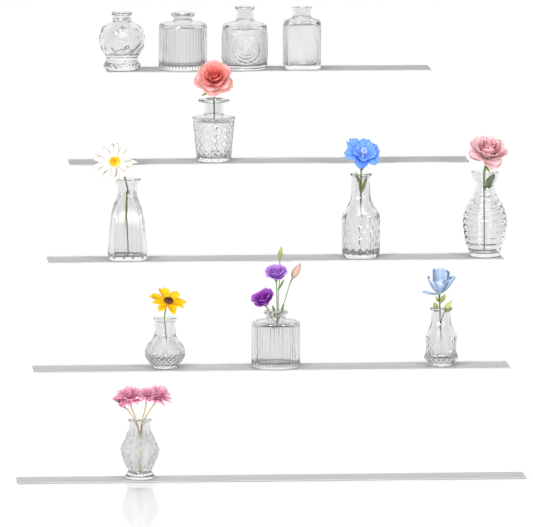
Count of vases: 12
